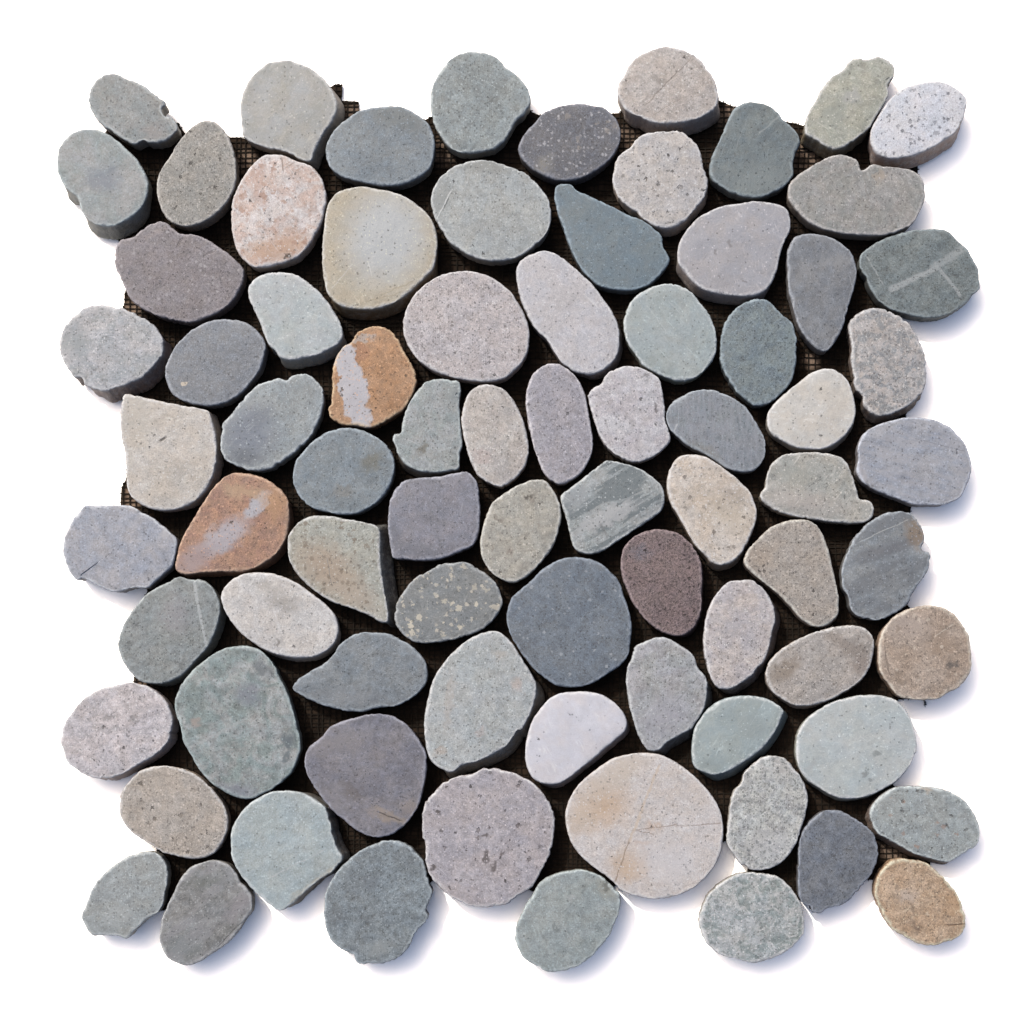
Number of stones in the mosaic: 80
